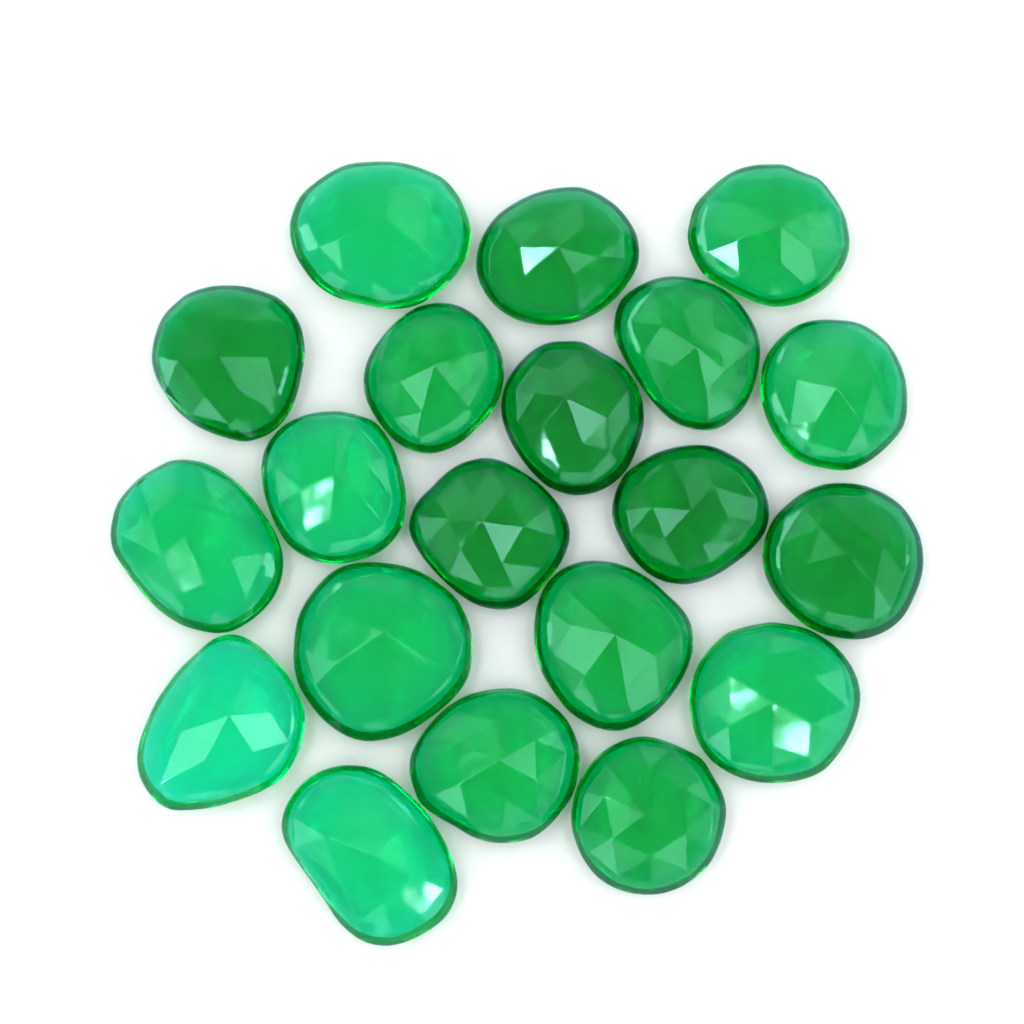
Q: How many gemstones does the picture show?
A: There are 20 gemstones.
